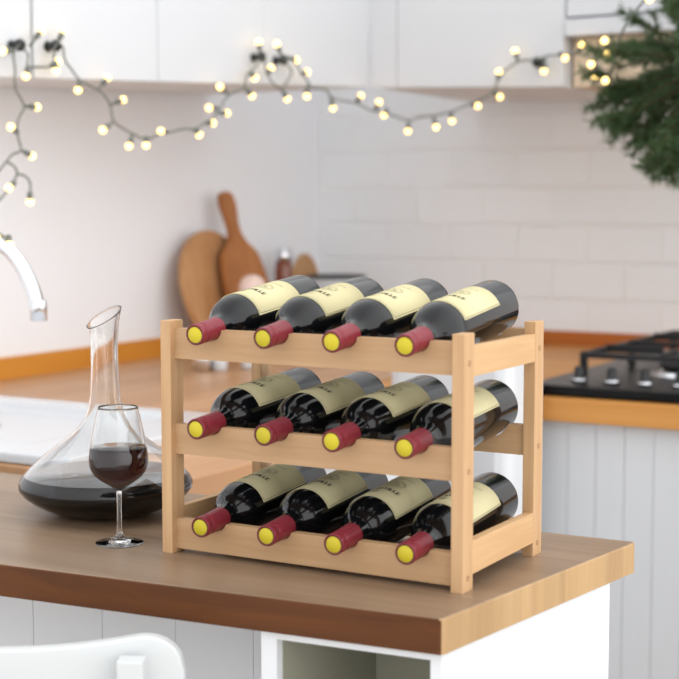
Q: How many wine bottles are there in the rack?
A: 12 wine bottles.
